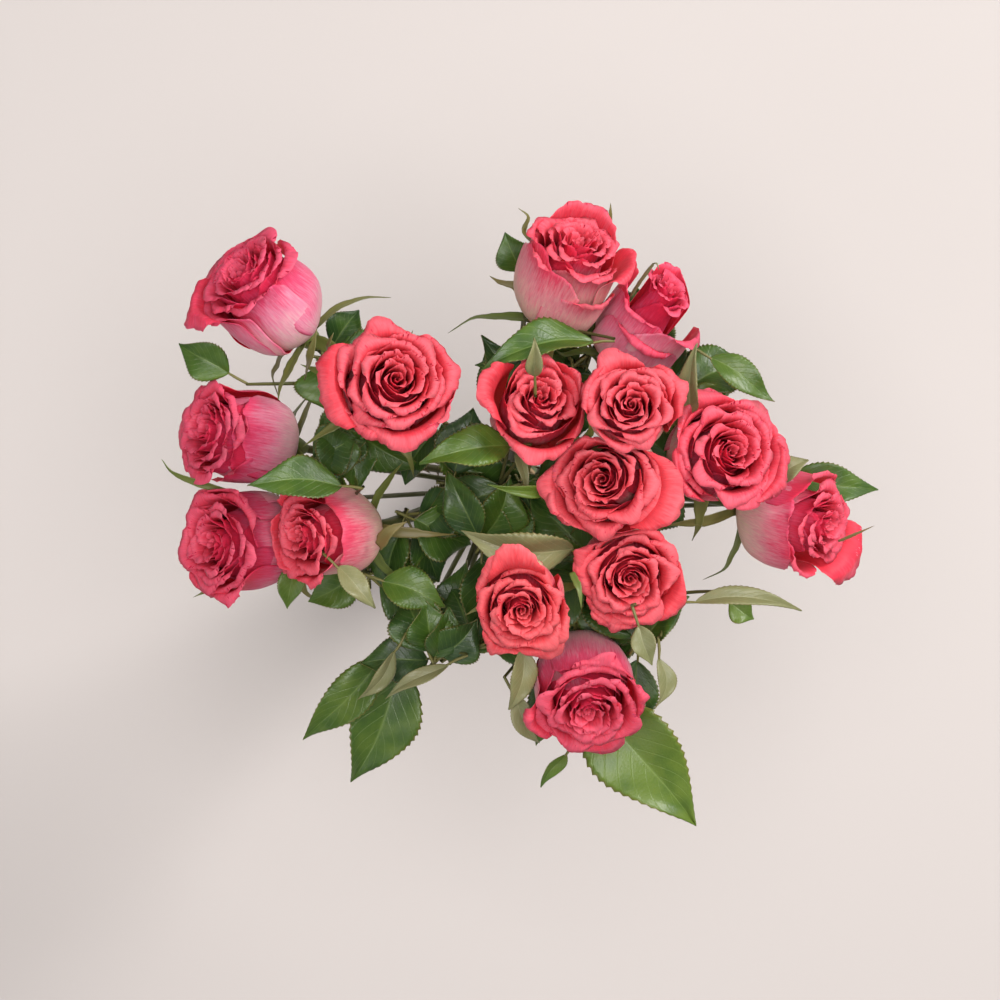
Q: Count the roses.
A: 15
